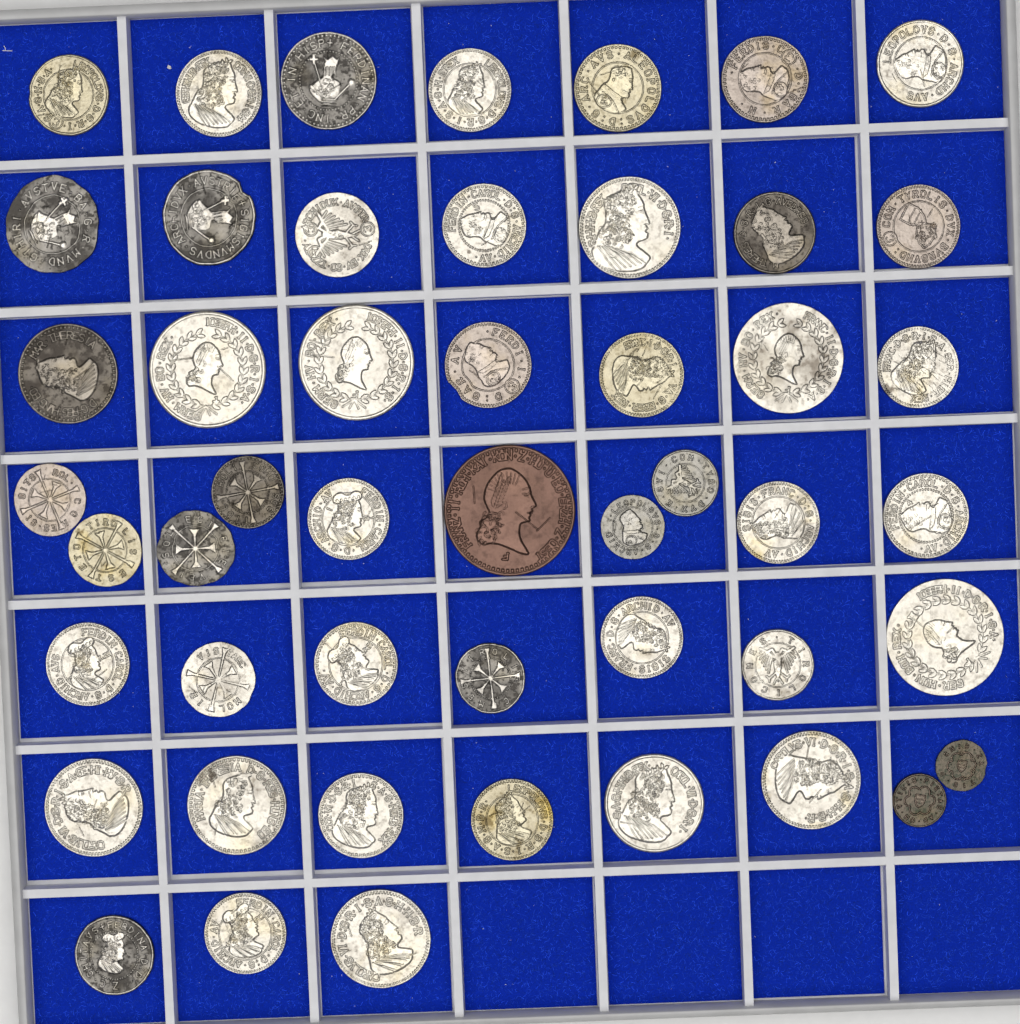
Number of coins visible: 49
